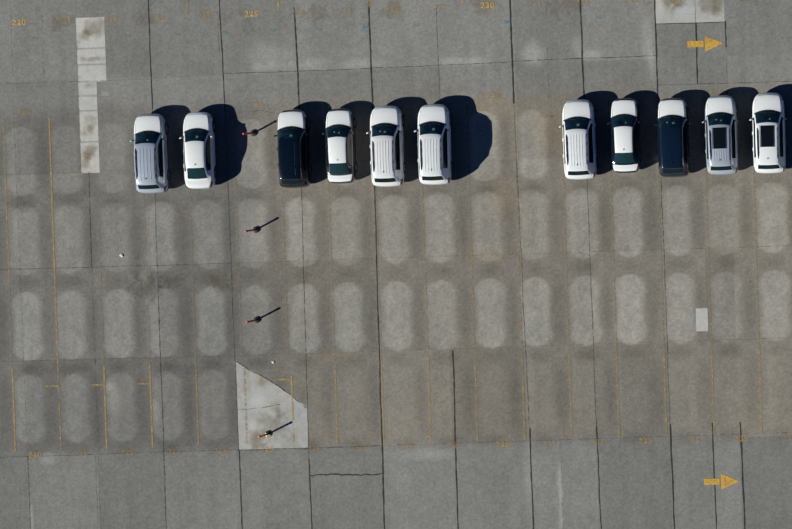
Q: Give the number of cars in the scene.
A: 11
